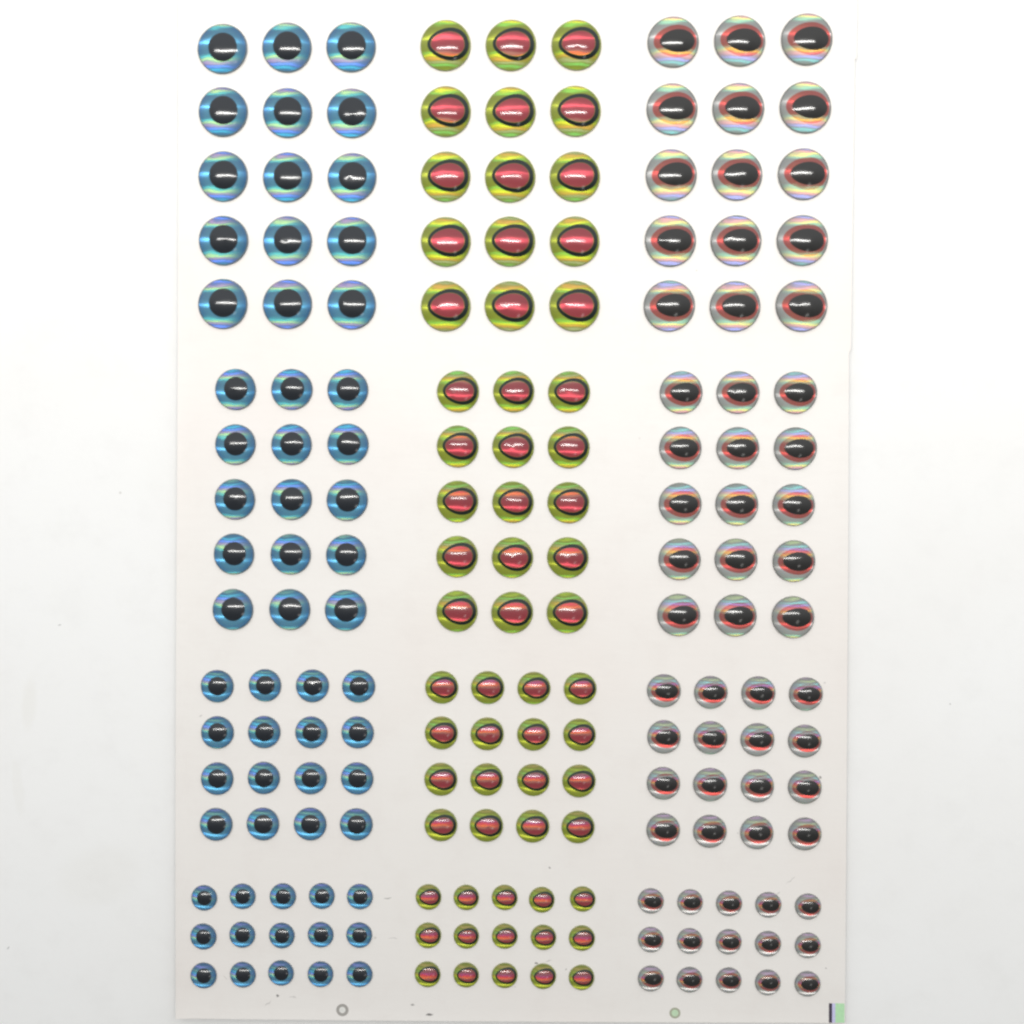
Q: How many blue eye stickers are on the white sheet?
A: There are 61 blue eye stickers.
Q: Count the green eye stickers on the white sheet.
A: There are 61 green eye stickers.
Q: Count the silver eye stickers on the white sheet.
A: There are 61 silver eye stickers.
